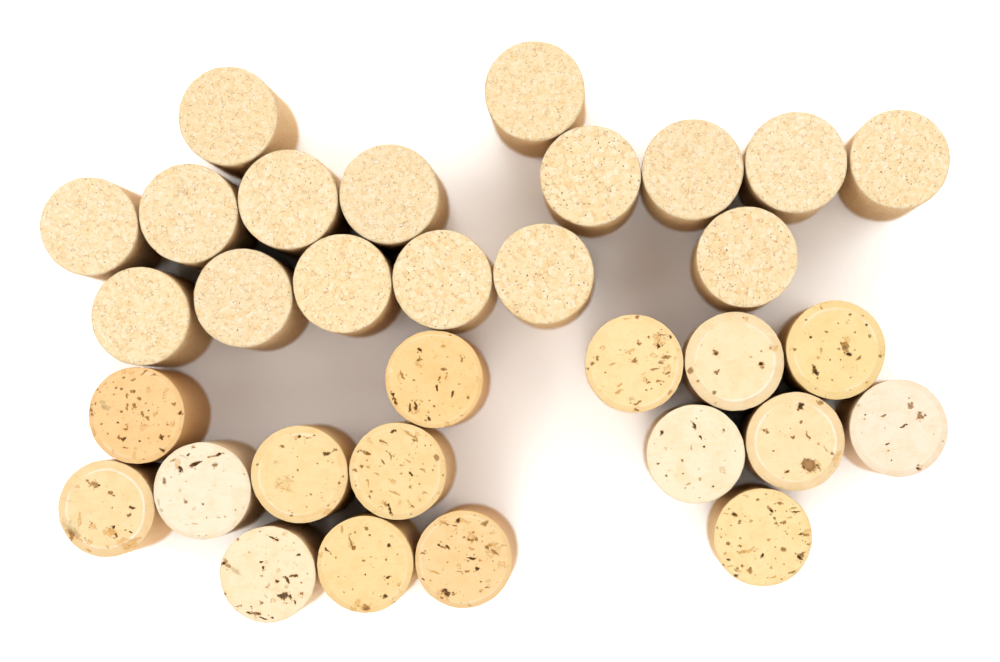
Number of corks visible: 32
